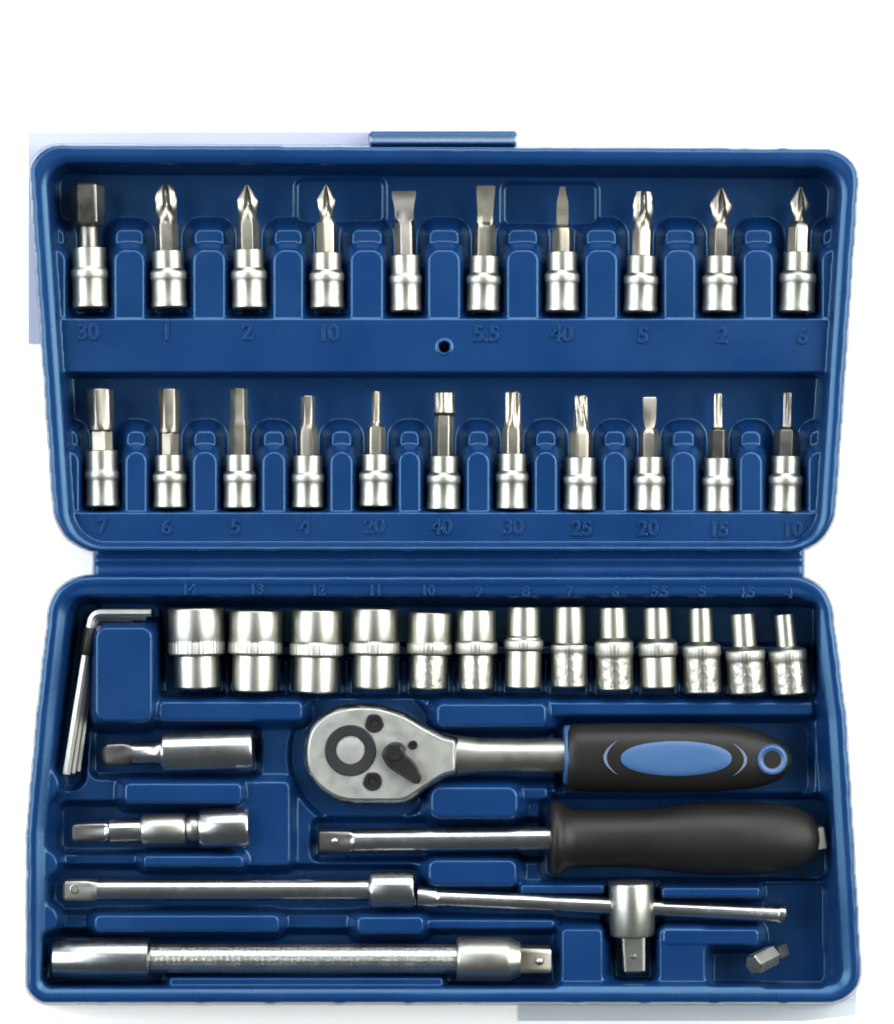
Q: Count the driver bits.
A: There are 21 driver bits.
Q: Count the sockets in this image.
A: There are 13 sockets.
